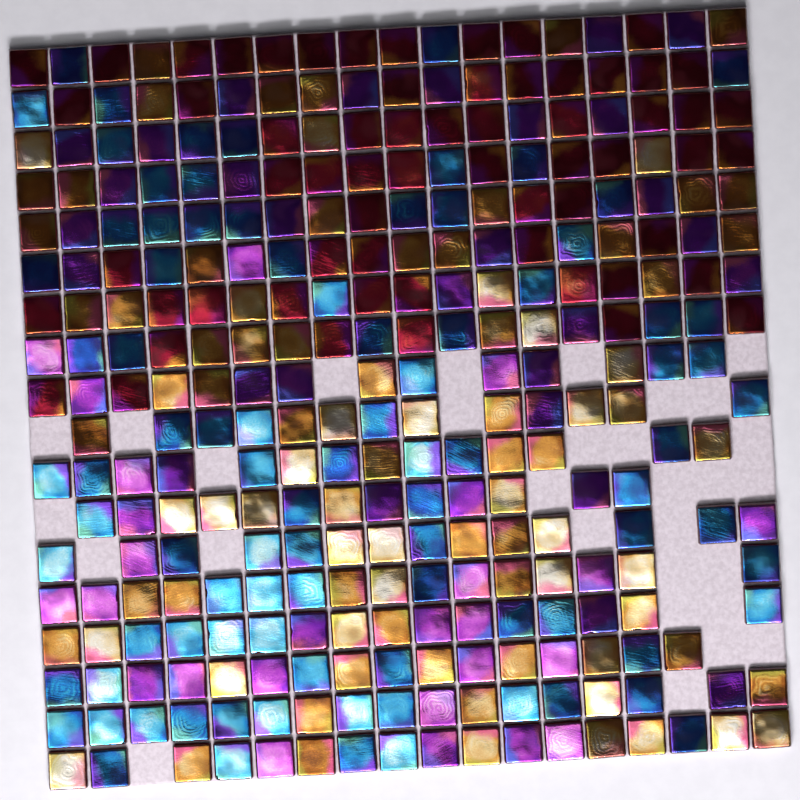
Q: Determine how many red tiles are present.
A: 62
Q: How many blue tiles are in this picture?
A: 90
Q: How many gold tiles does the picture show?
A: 87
